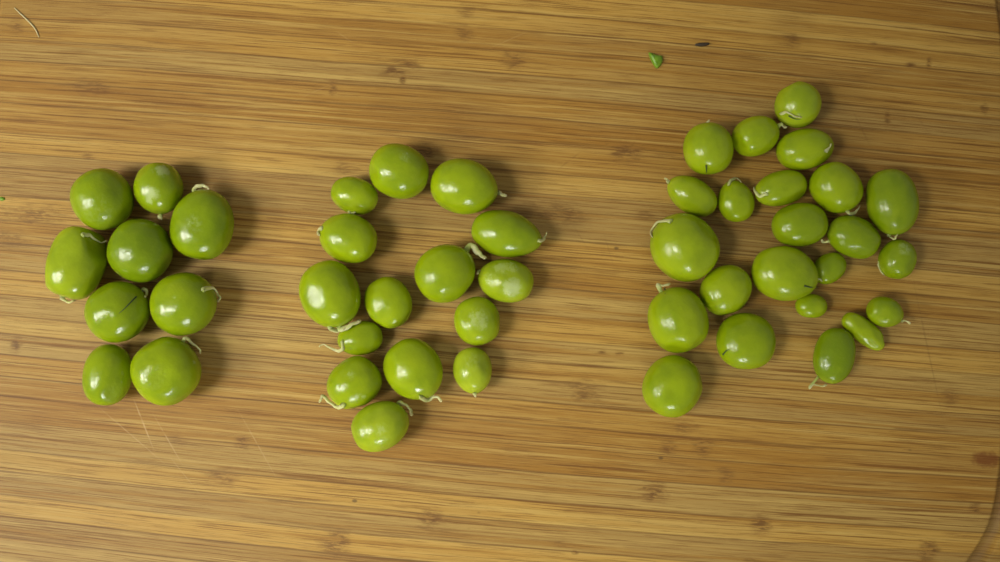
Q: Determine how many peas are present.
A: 47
